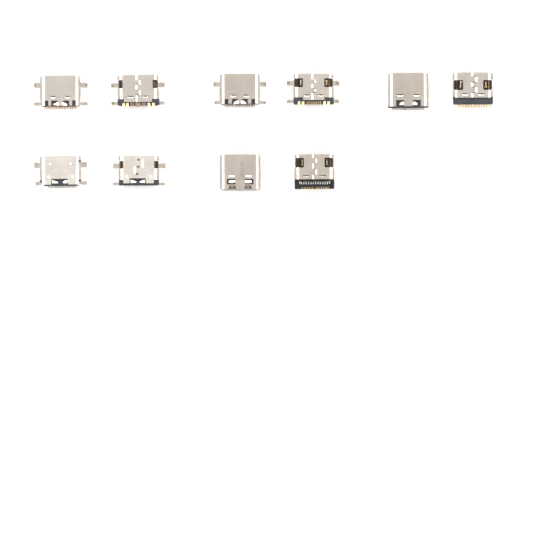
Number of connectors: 10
